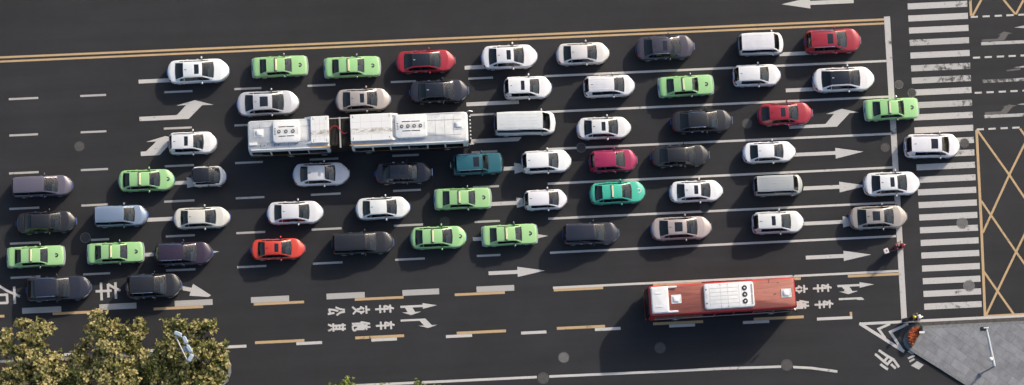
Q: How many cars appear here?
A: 58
